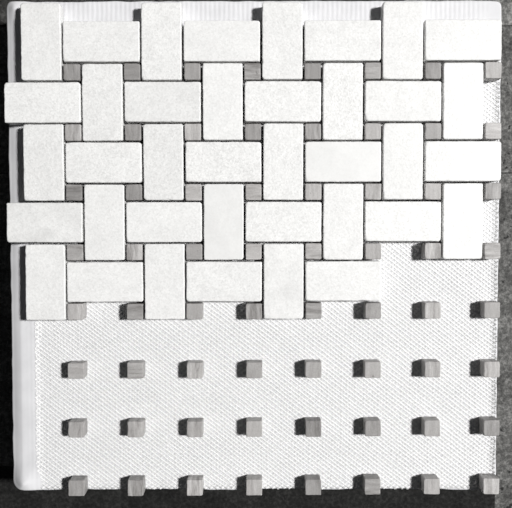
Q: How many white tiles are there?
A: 38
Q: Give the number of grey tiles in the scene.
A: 64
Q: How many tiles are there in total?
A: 102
